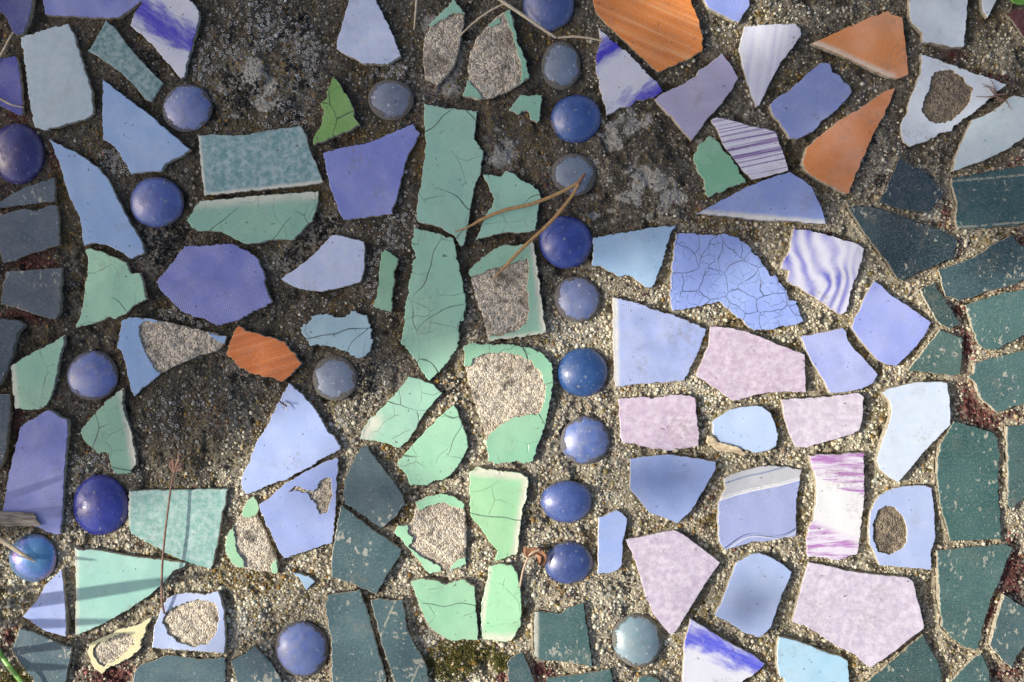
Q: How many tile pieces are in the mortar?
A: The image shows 113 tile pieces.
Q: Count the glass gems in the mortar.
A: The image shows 20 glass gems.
